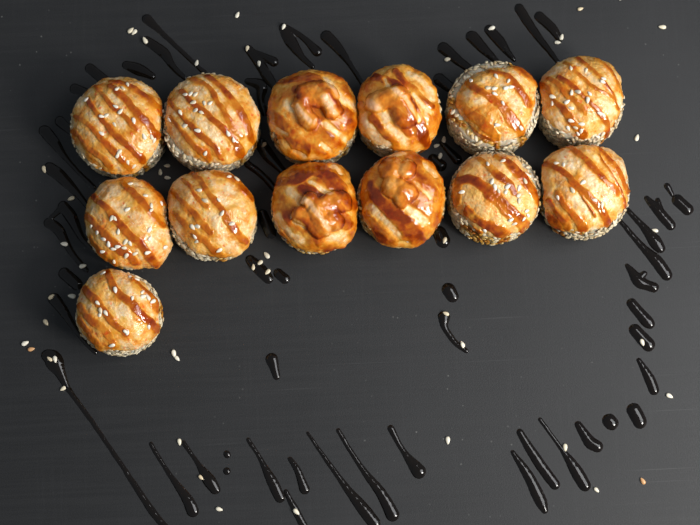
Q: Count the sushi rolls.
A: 13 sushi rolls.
